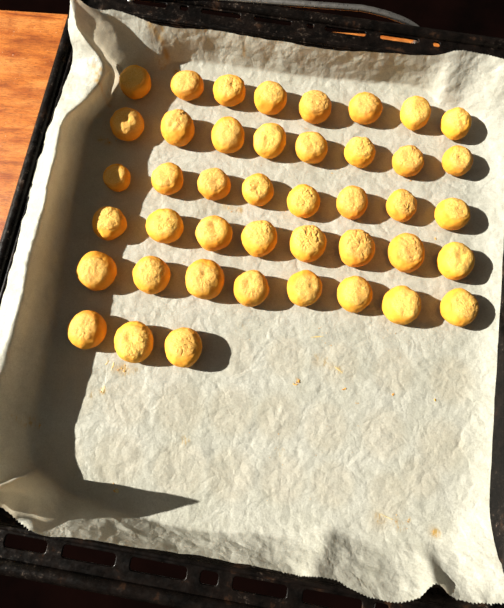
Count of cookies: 43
